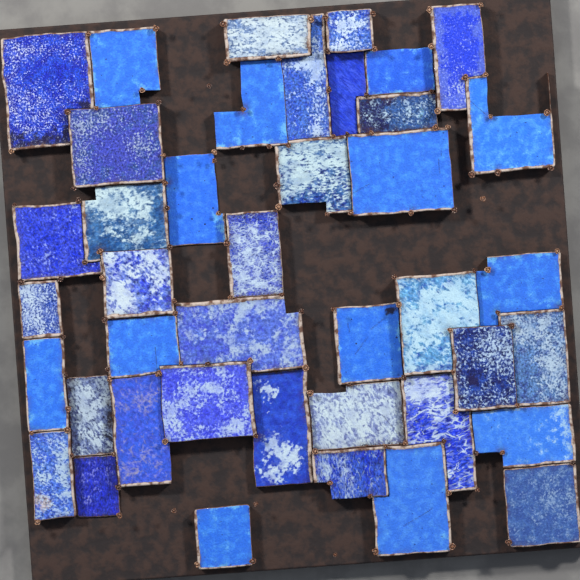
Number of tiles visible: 41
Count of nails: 122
